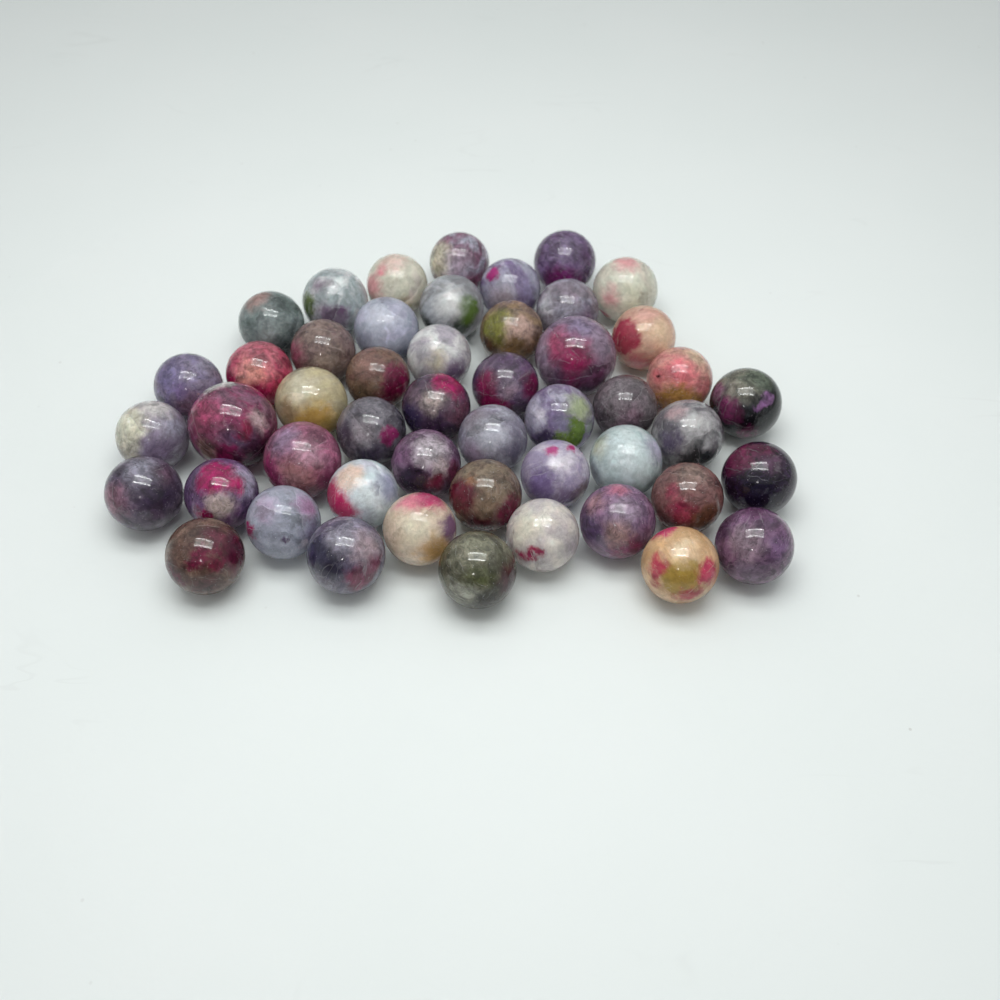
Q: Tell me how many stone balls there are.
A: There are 49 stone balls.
